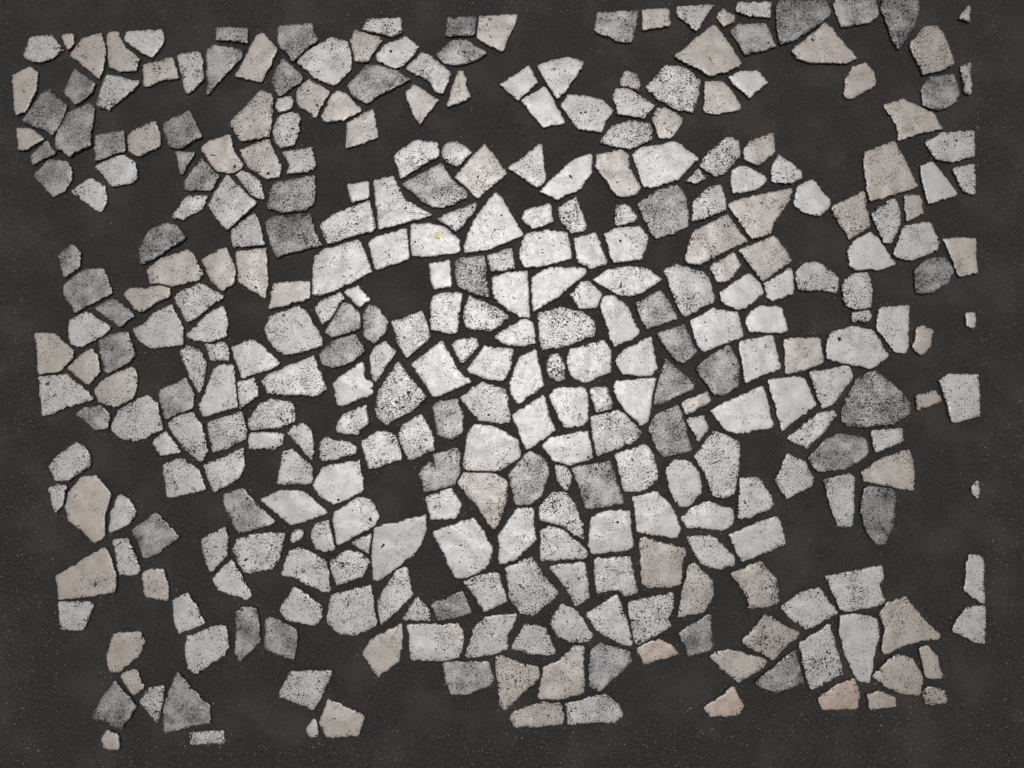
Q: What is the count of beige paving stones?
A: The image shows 77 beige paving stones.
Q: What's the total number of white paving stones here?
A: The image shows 199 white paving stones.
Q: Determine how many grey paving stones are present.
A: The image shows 61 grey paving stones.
